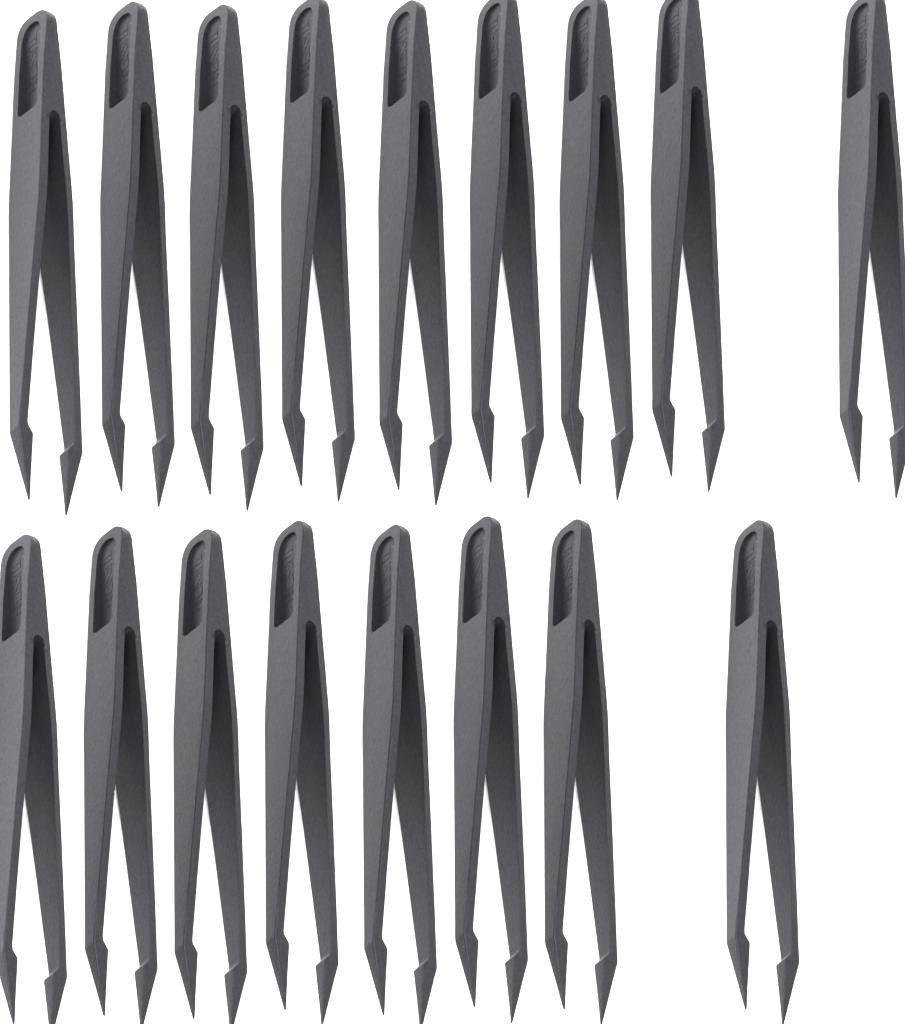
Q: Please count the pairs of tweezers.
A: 17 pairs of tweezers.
